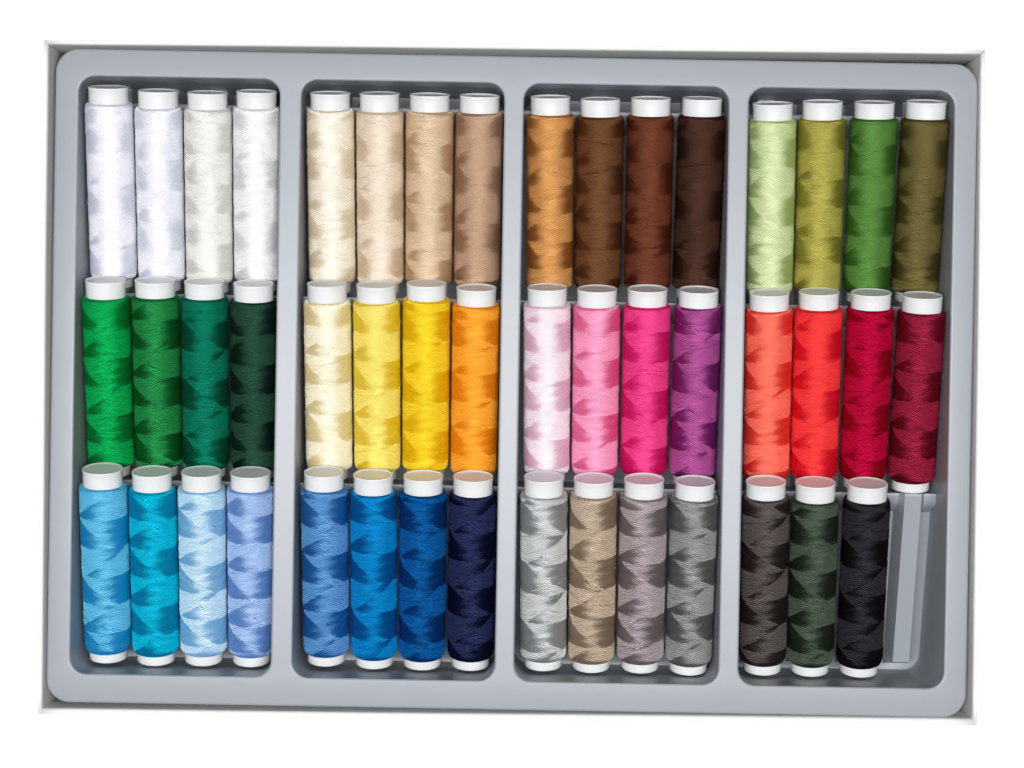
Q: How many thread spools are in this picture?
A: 47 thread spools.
